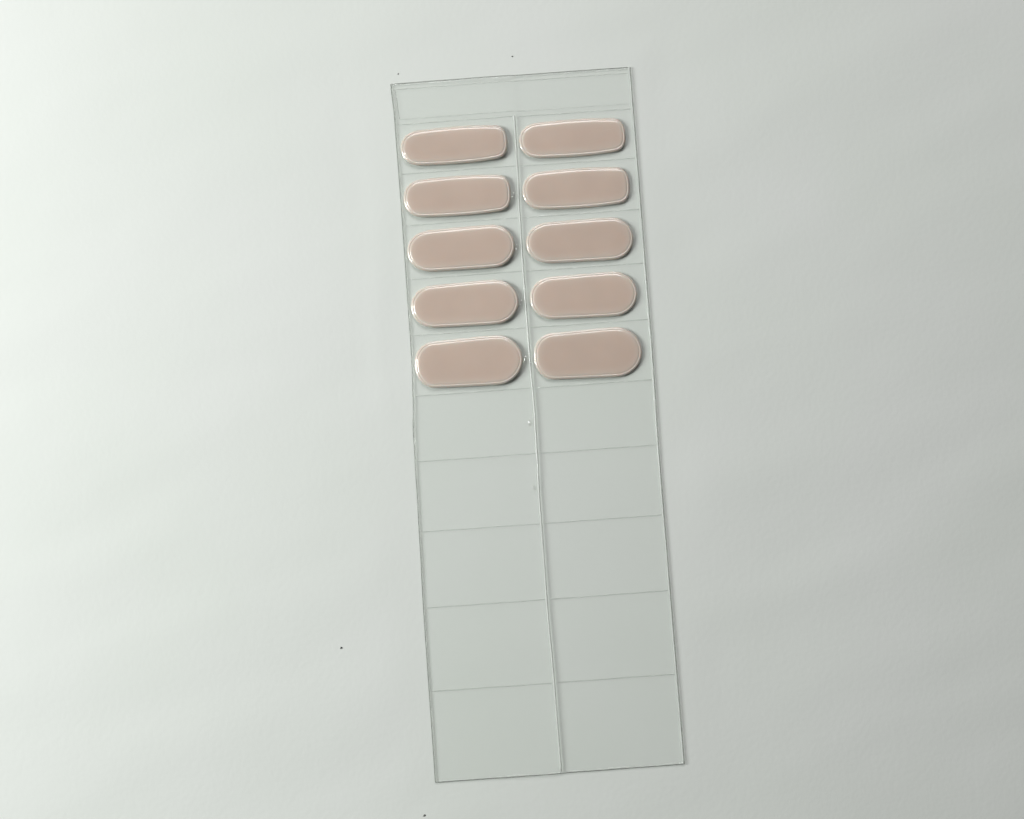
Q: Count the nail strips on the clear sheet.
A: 10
